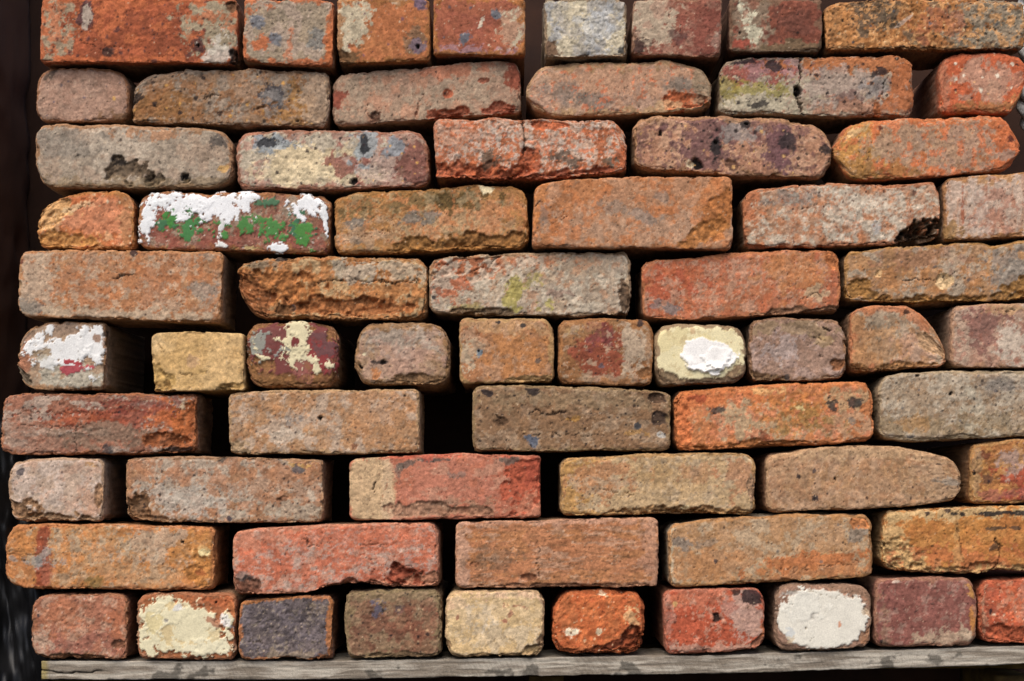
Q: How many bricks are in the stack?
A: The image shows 66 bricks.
